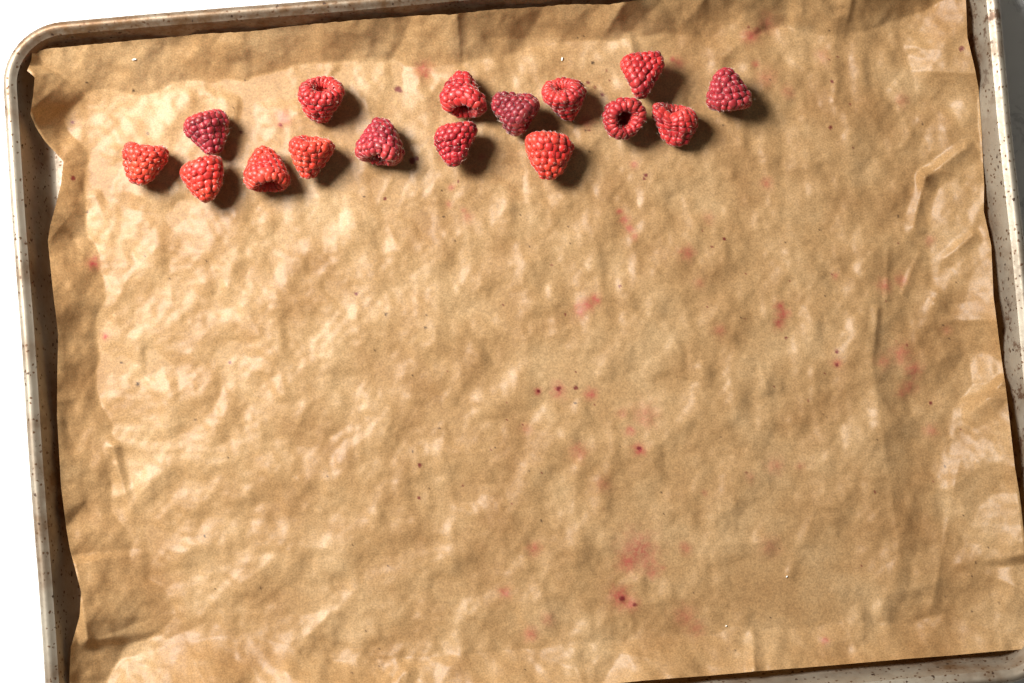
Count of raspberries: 16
